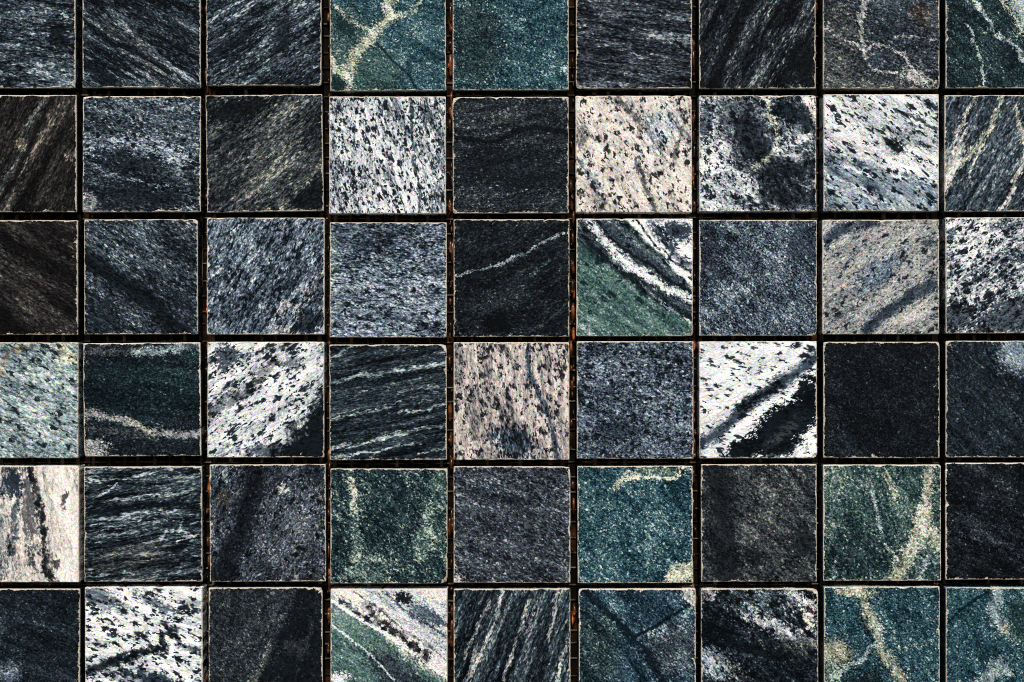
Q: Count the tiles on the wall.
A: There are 54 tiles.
